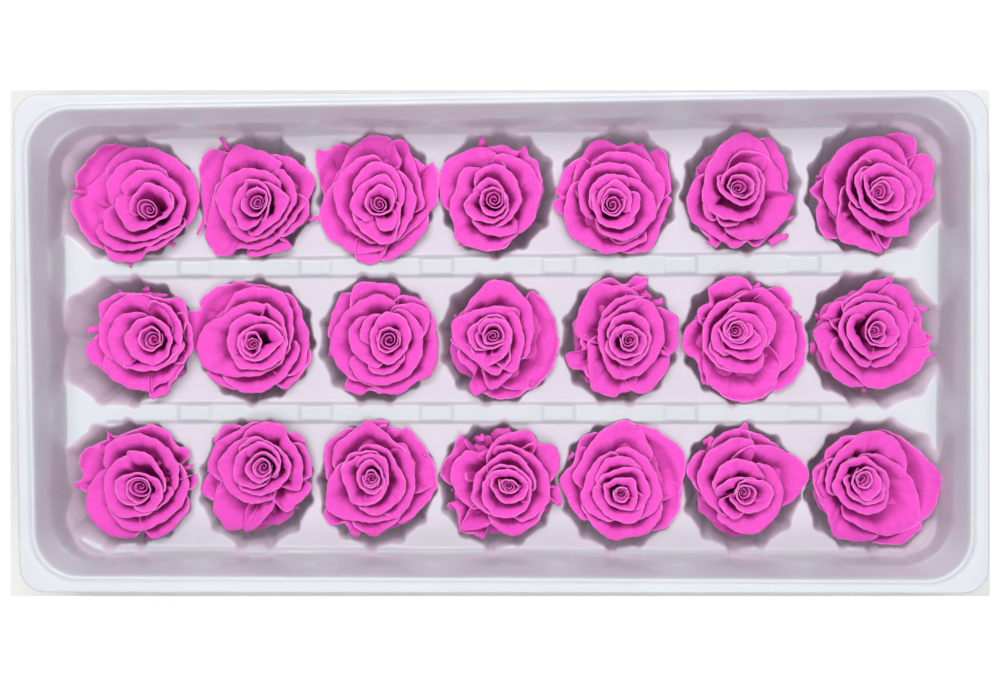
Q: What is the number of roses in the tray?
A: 21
